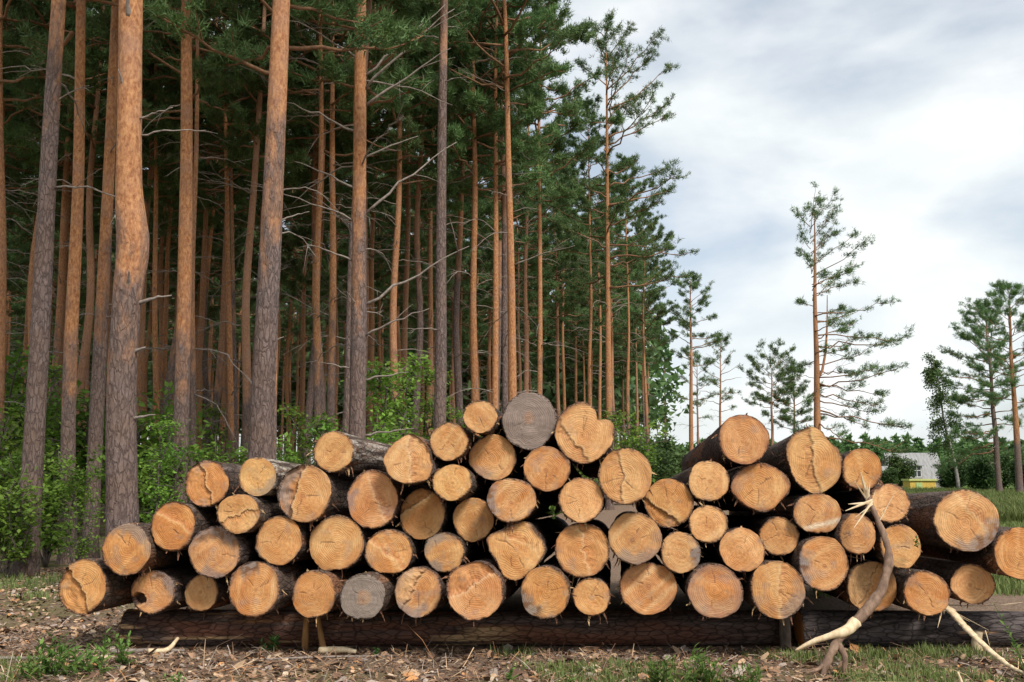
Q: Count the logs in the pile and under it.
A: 64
